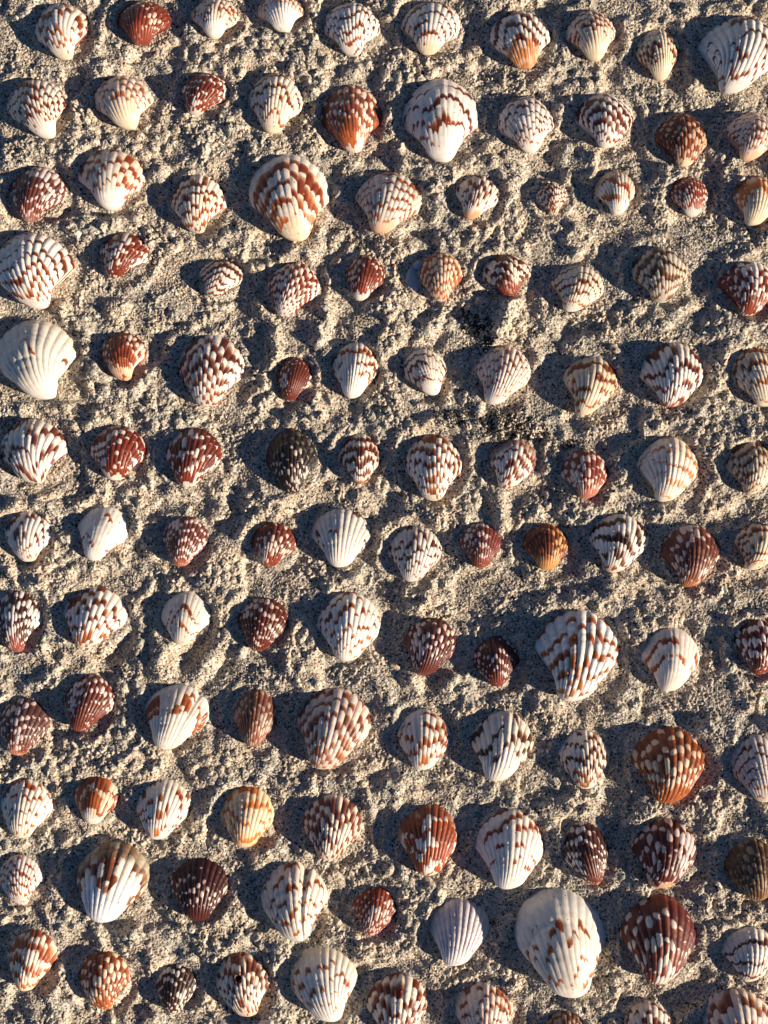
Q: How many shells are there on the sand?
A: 120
